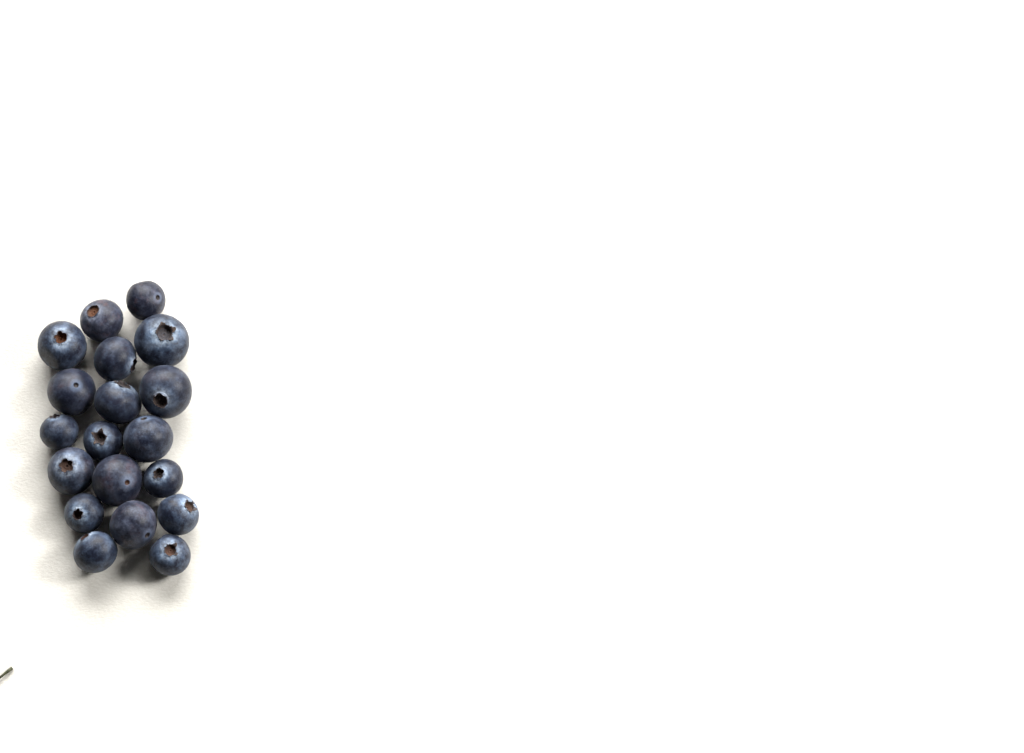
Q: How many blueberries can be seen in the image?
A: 19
